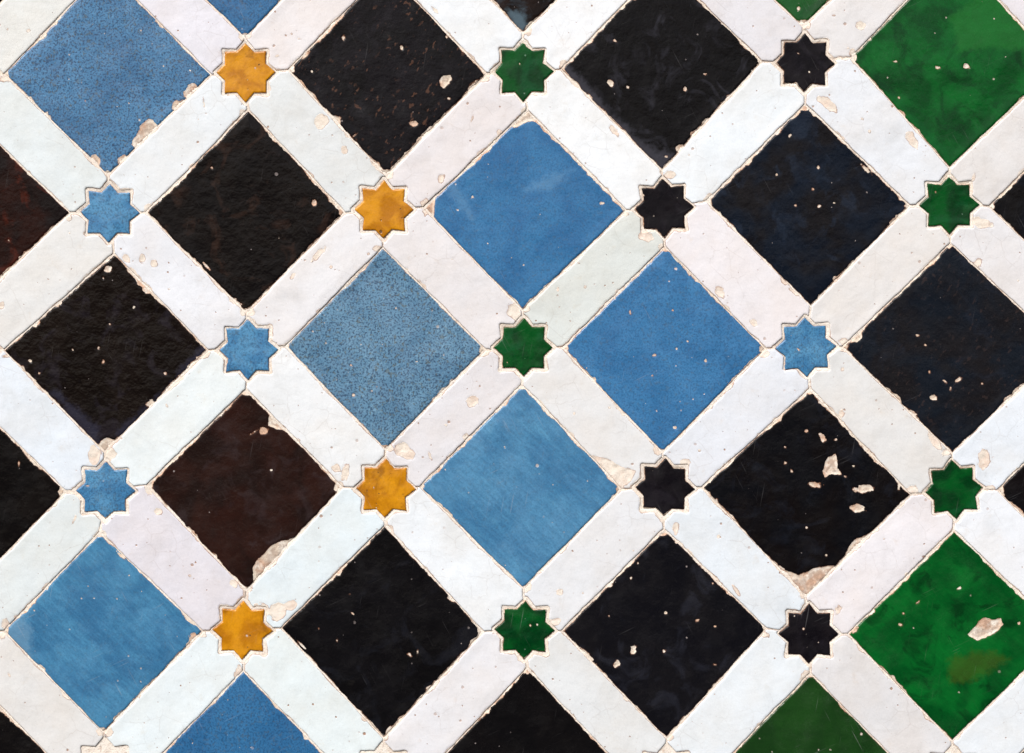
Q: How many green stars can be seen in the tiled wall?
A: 5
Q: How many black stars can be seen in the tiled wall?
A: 4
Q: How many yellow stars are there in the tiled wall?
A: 4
